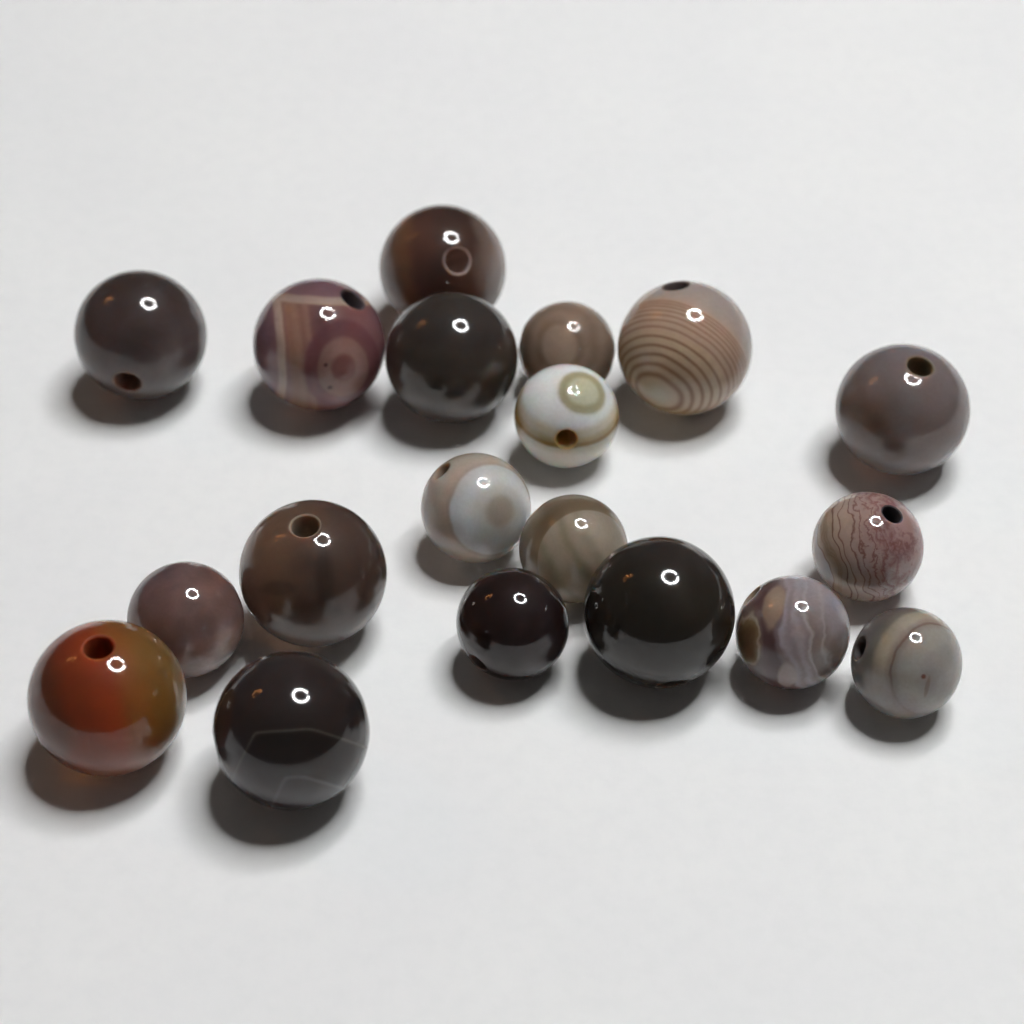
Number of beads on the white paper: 19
